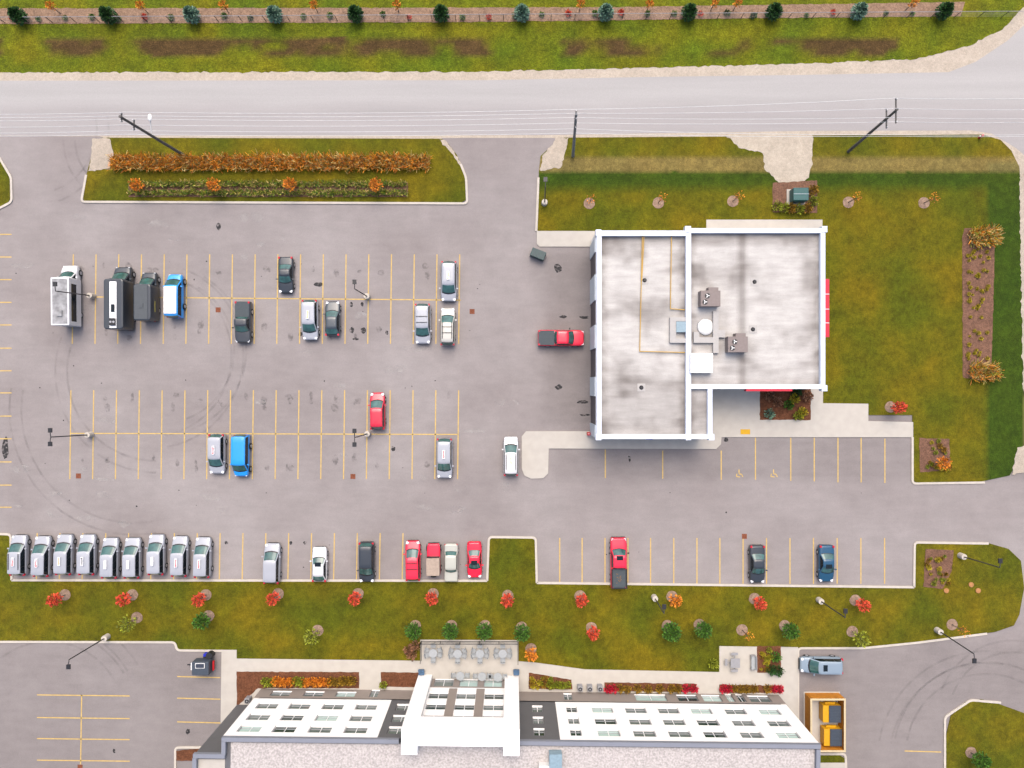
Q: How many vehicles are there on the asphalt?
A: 37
